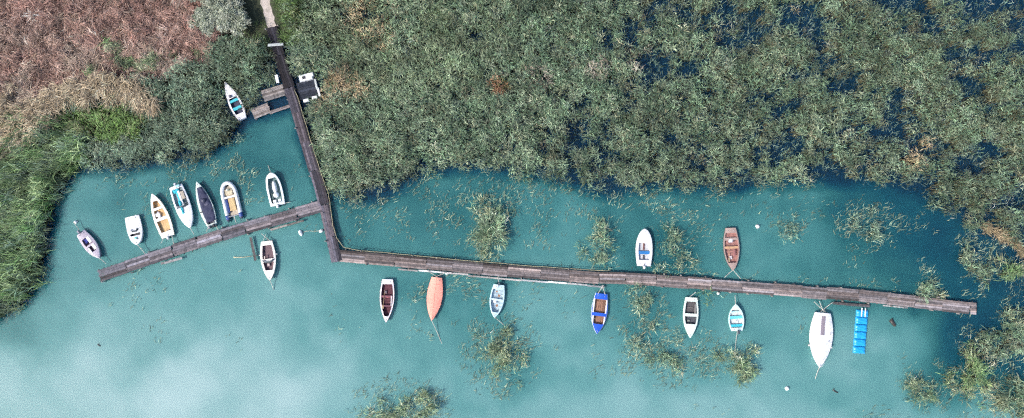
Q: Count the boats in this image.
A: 18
